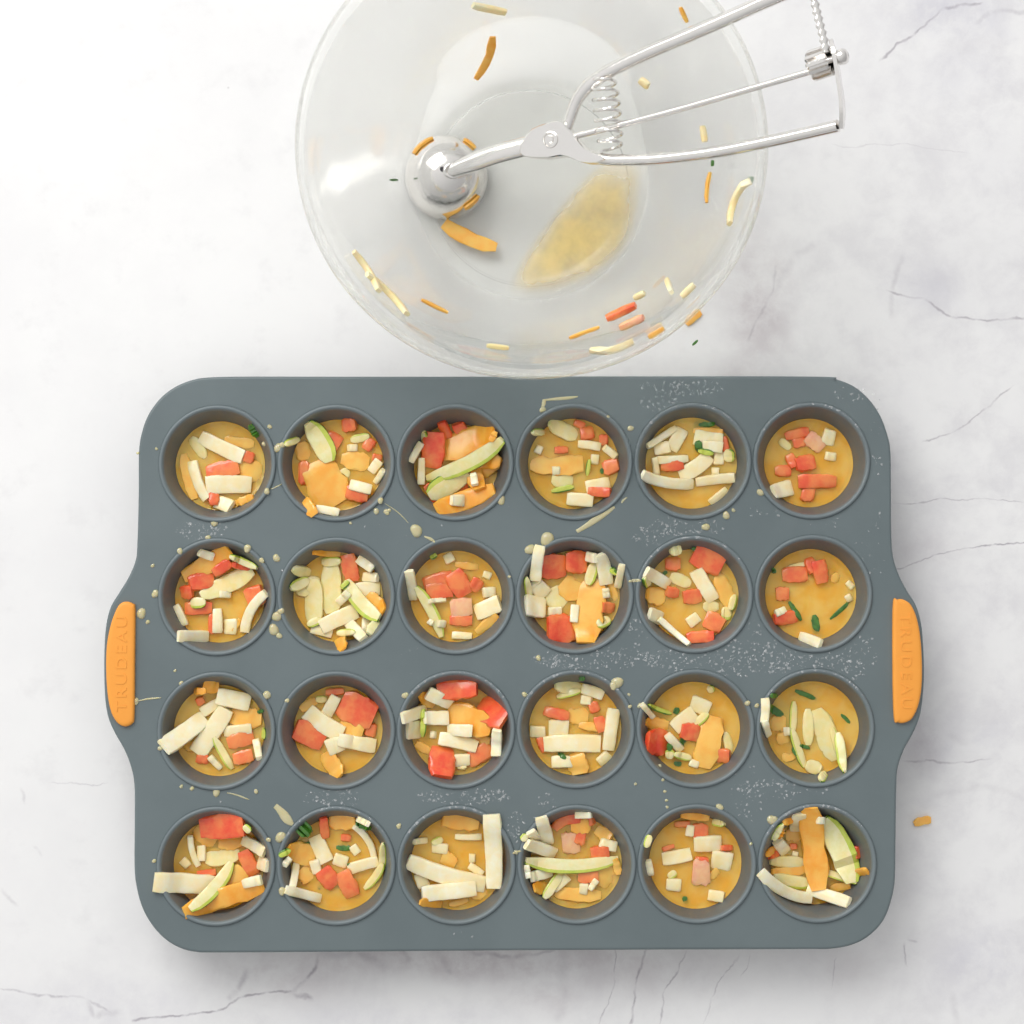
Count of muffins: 24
